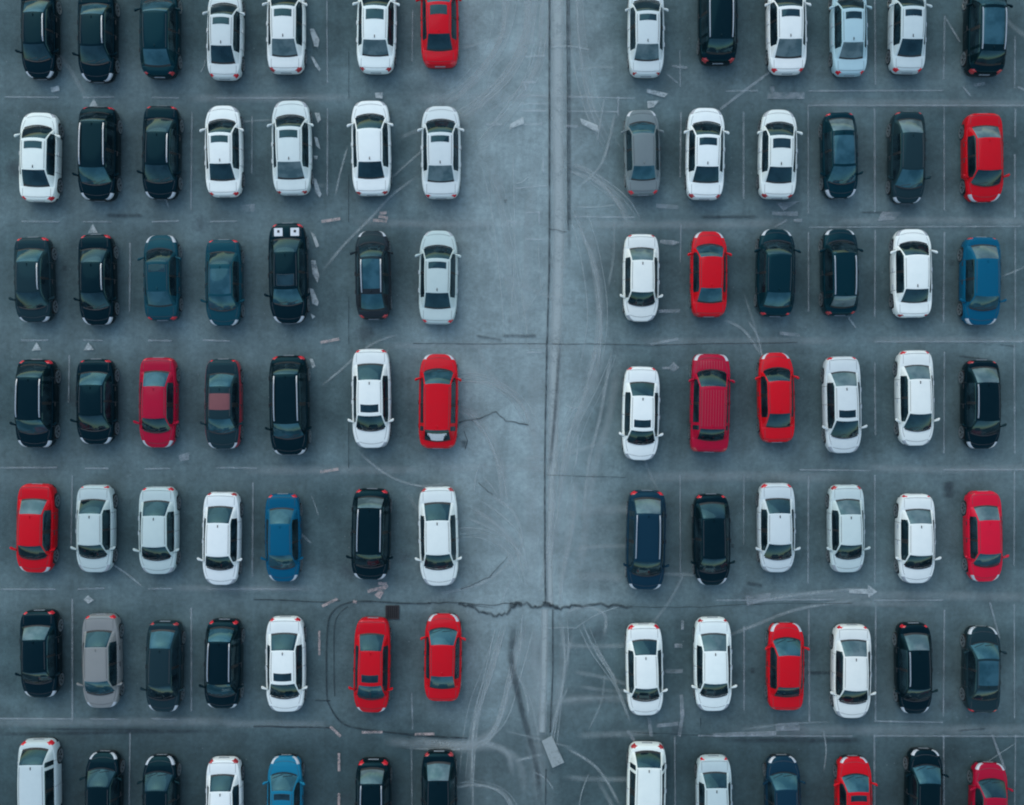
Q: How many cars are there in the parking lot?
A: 91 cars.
